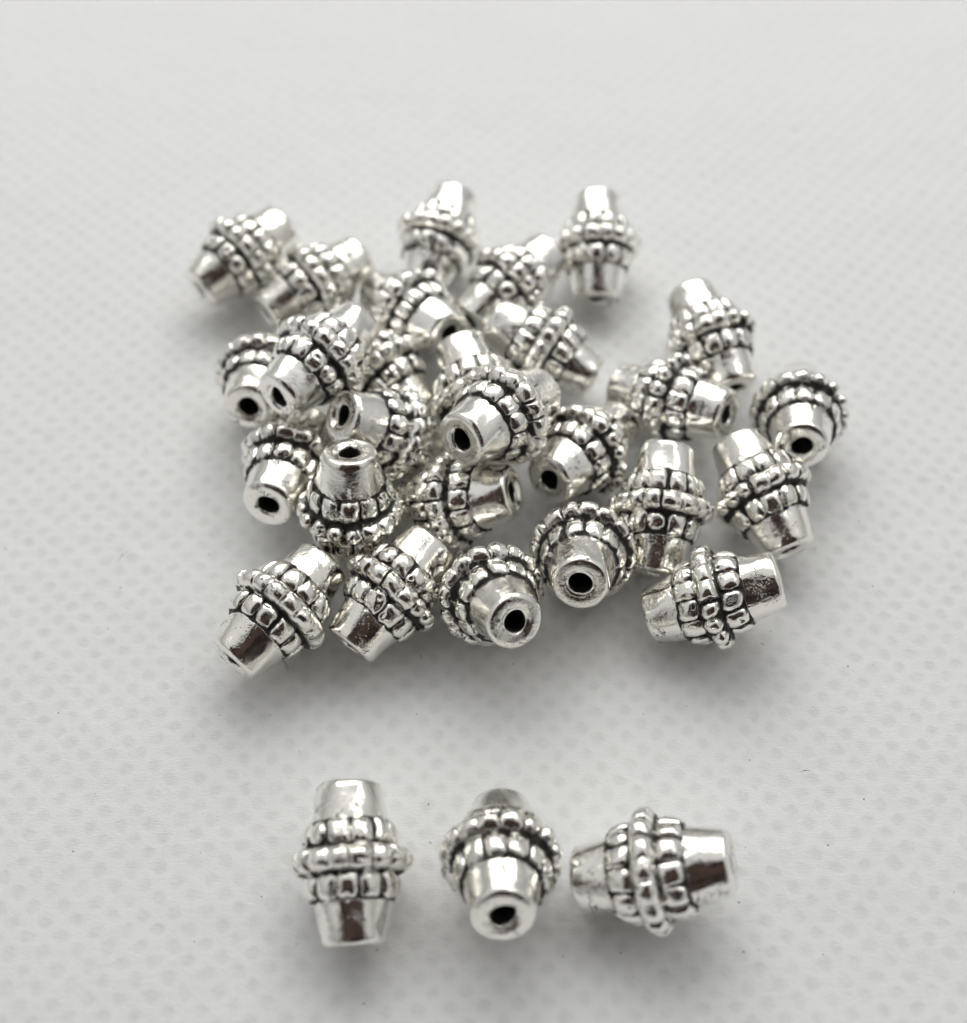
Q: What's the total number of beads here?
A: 30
